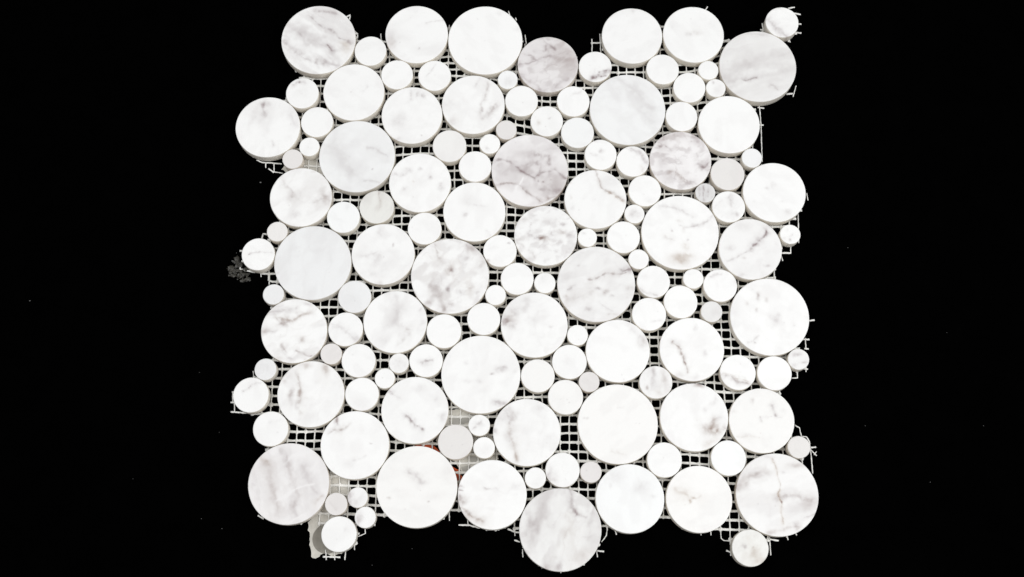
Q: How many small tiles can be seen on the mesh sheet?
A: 87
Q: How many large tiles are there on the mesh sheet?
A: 49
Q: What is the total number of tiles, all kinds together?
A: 136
